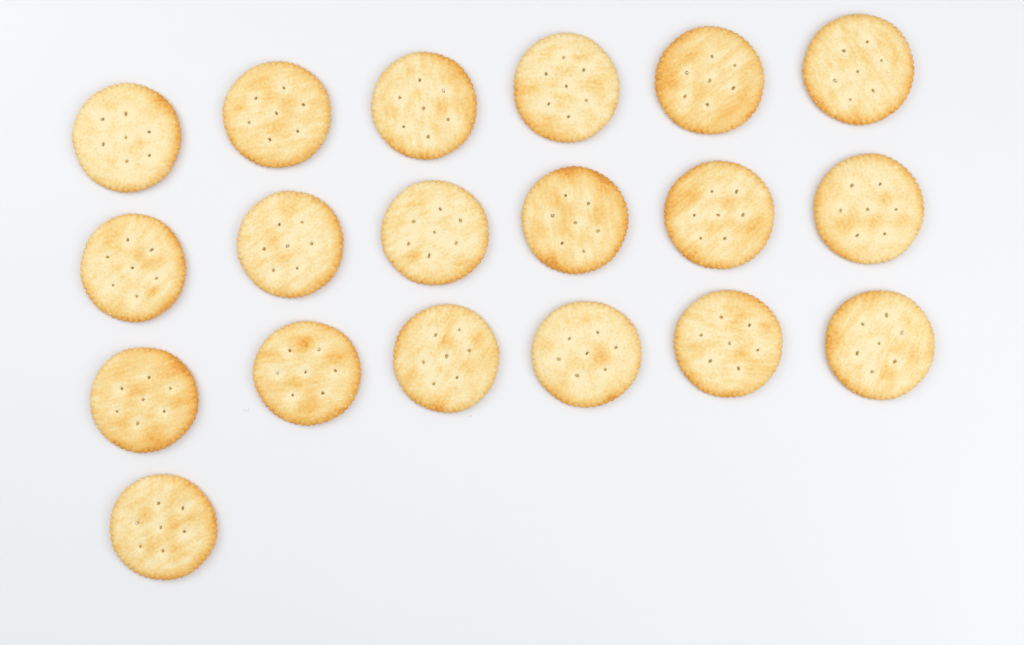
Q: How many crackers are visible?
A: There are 19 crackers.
